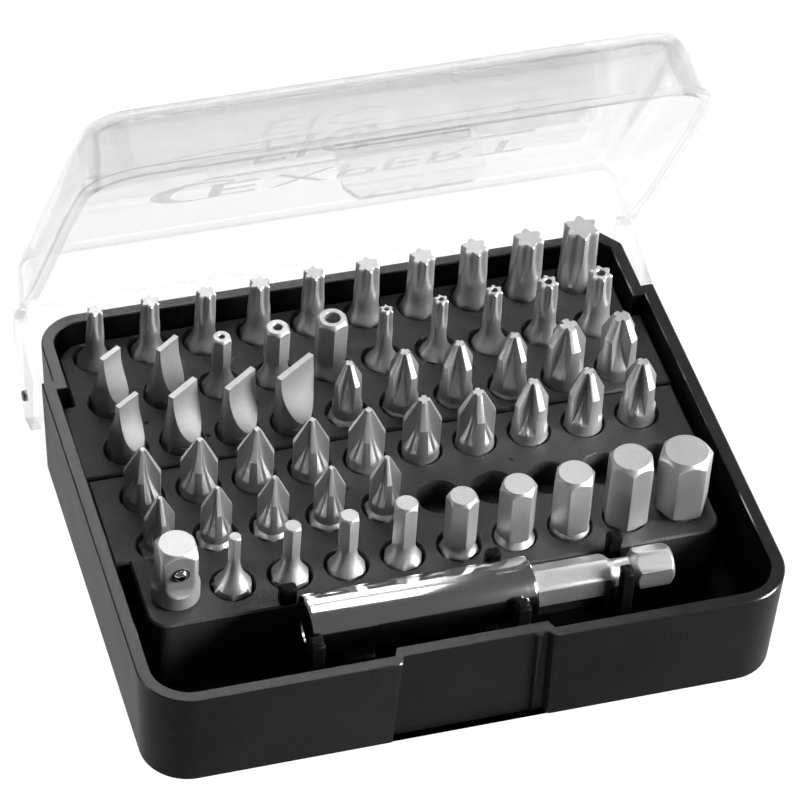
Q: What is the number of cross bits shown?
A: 21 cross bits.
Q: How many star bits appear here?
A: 15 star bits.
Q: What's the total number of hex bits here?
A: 12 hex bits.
